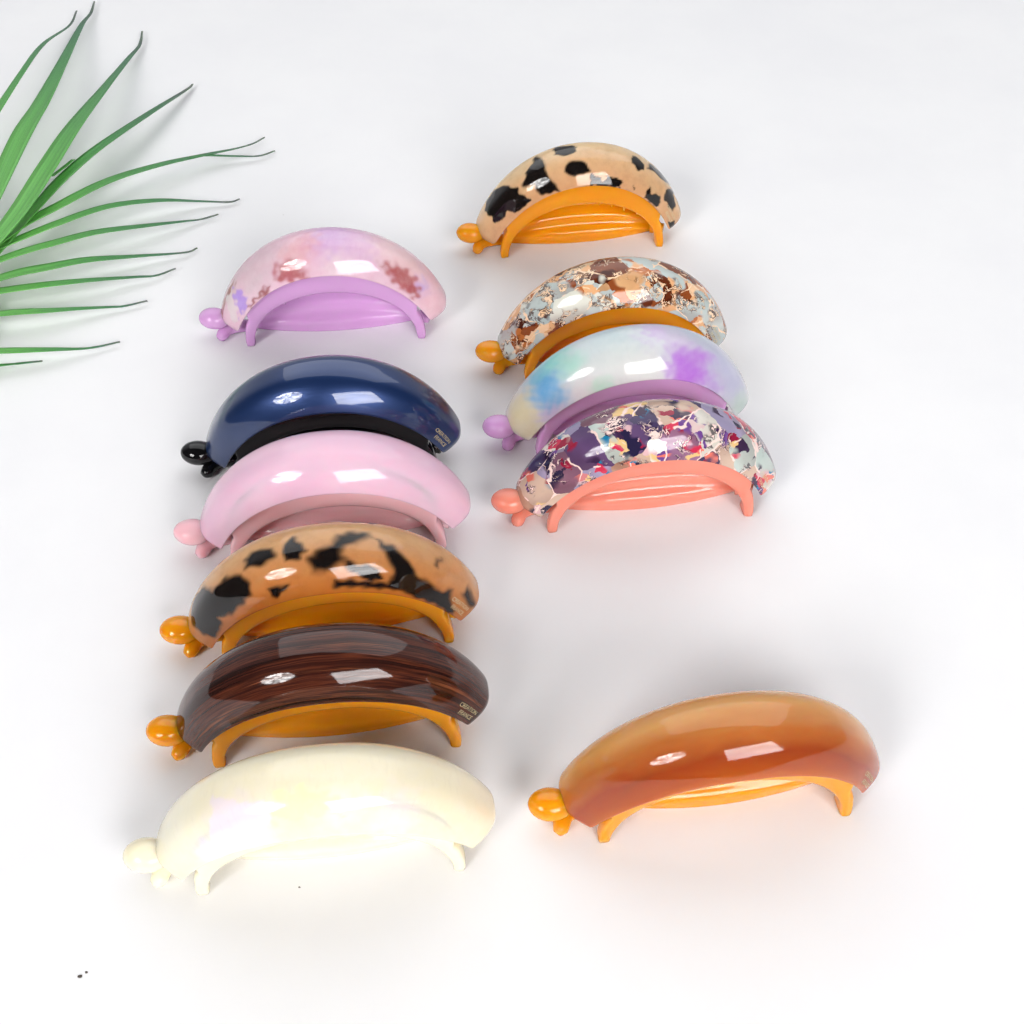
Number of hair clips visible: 11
